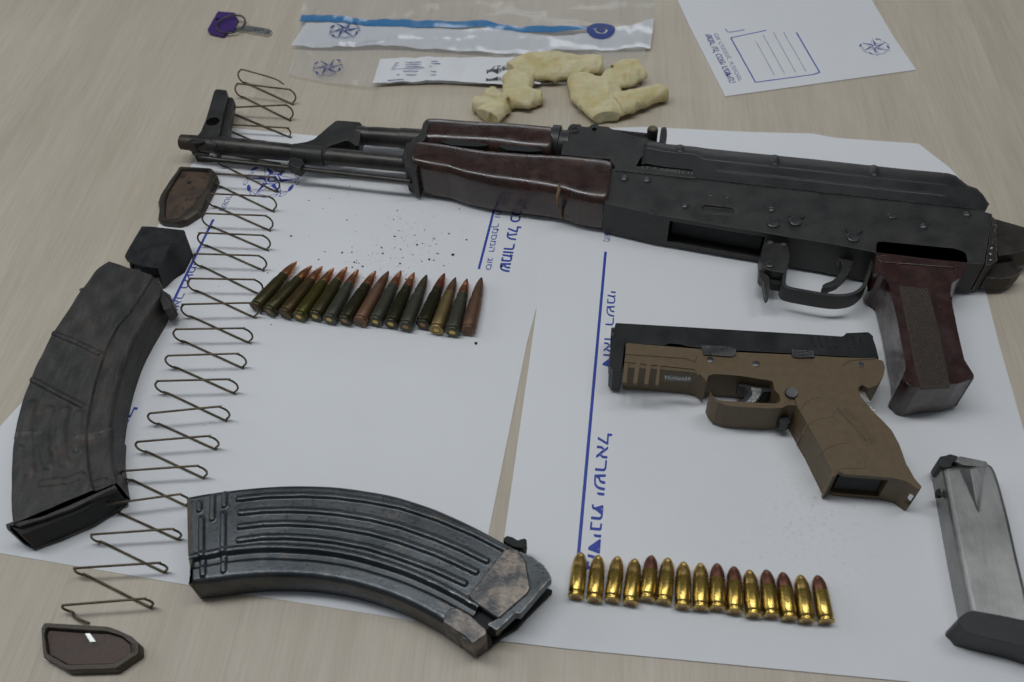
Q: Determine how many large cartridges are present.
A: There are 15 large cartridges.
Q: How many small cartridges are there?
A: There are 15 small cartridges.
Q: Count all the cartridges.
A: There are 30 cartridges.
